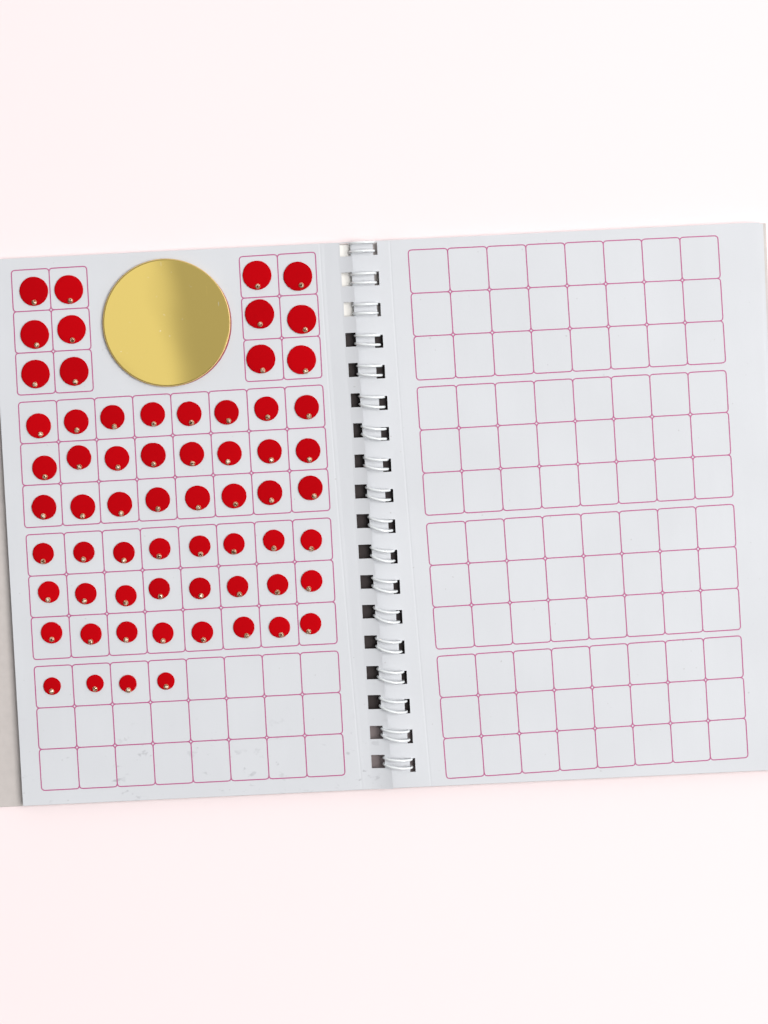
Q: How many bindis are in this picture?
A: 64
